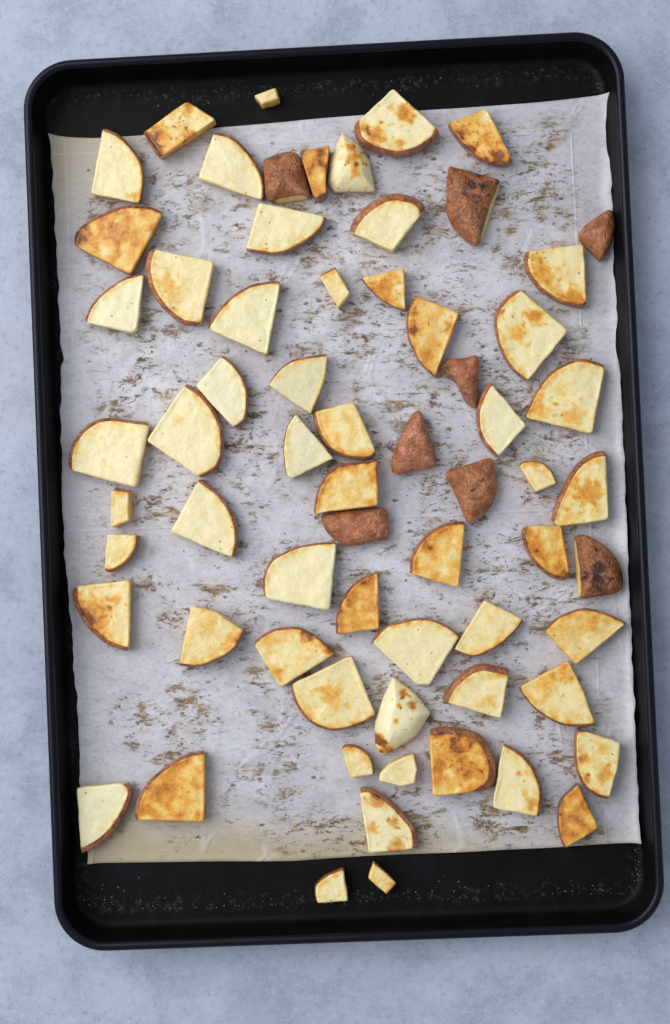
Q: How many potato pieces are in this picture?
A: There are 66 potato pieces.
